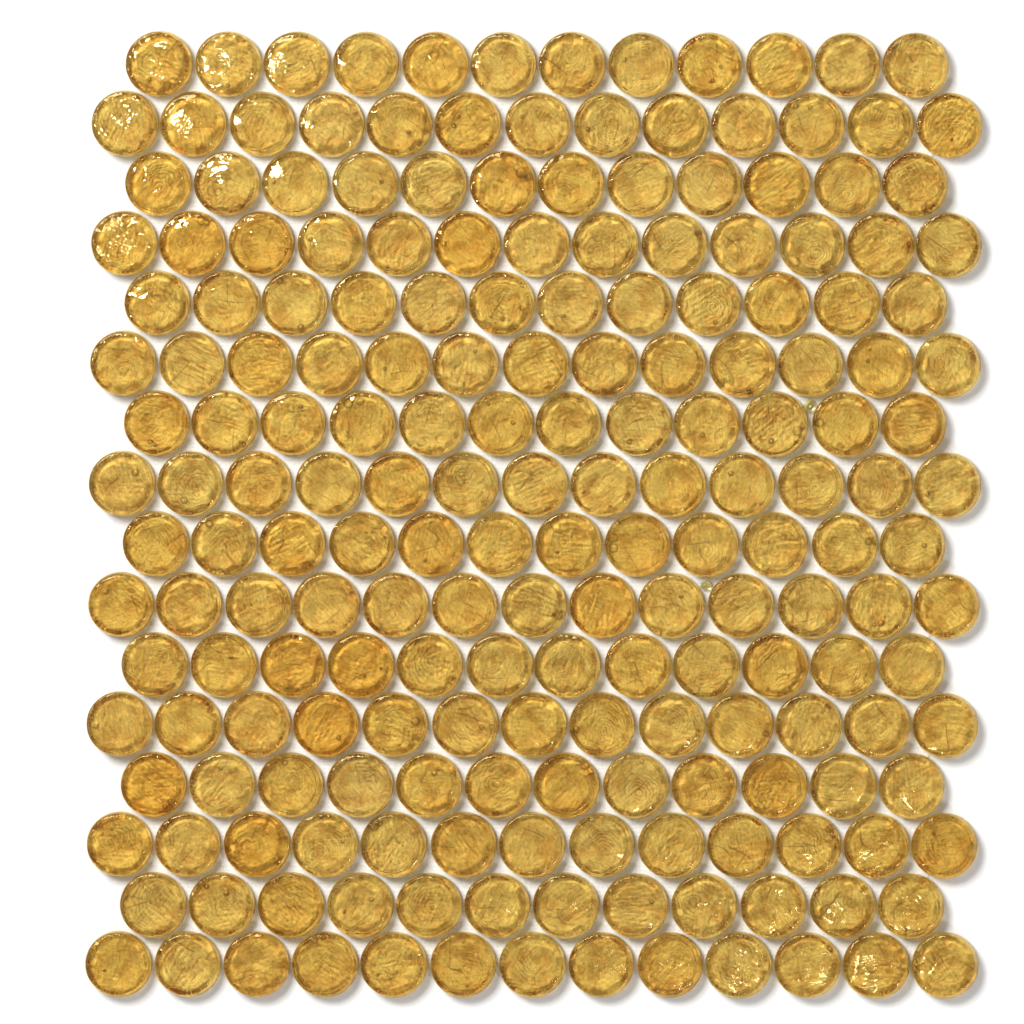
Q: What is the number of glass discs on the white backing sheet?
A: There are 200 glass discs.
